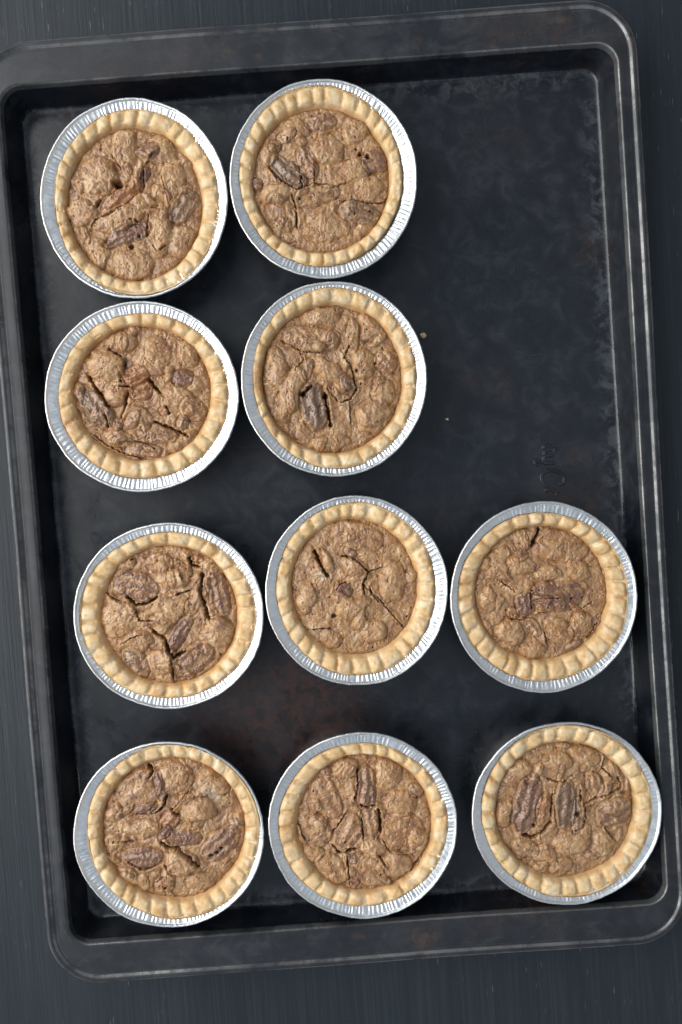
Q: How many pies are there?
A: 10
